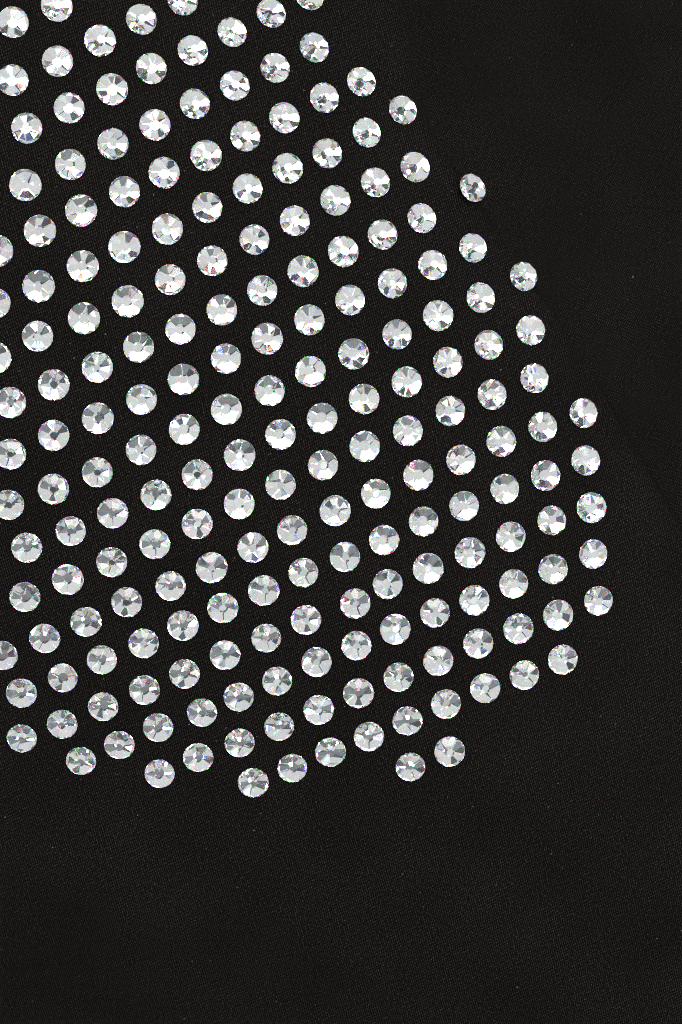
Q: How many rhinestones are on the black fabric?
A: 200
